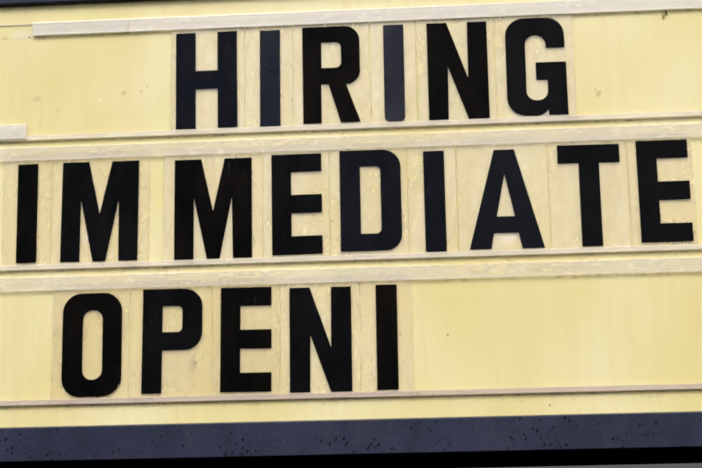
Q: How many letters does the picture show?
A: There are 20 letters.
